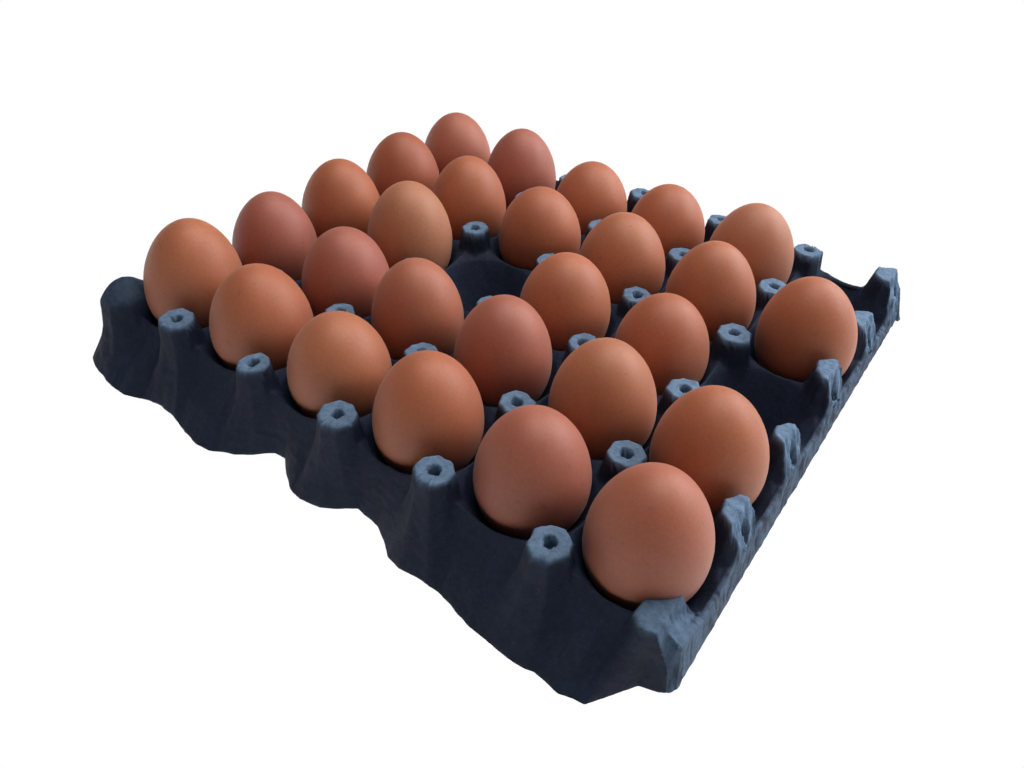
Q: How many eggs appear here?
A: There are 27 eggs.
